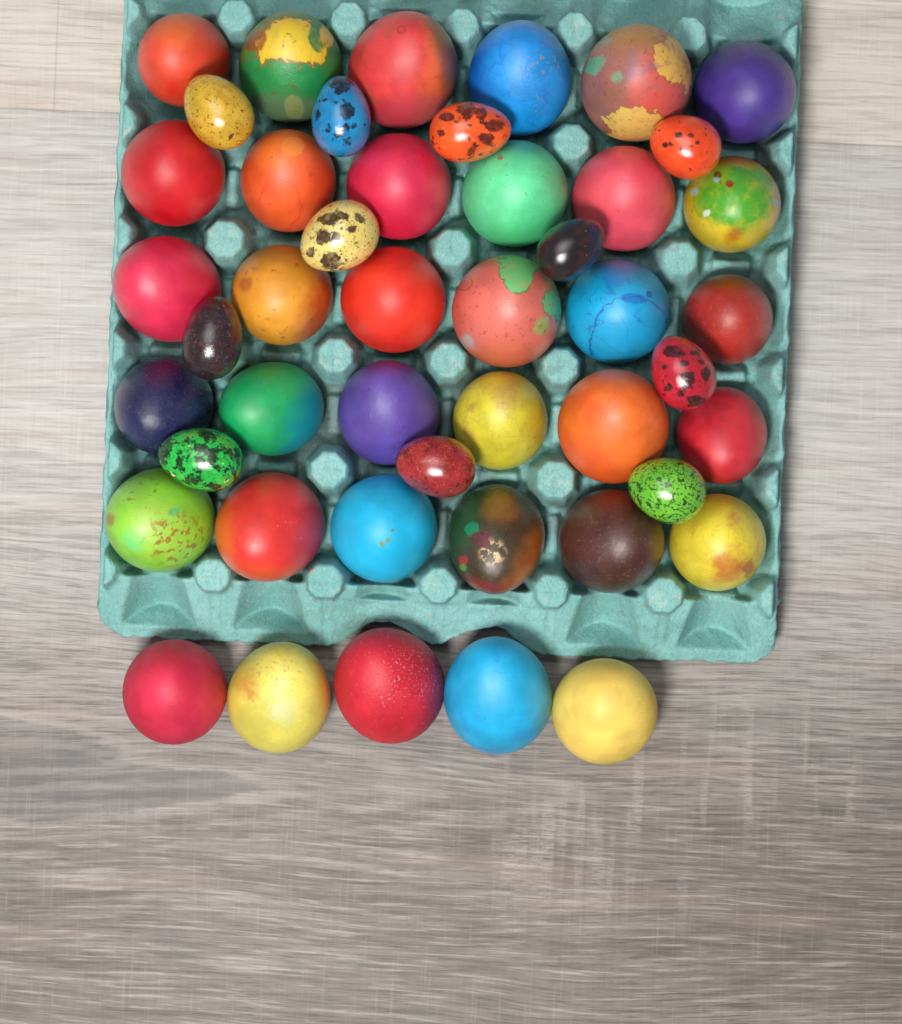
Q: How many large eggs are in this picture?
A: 35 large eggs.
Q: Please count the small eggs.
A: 11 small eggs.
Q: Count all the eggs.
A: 46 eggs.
